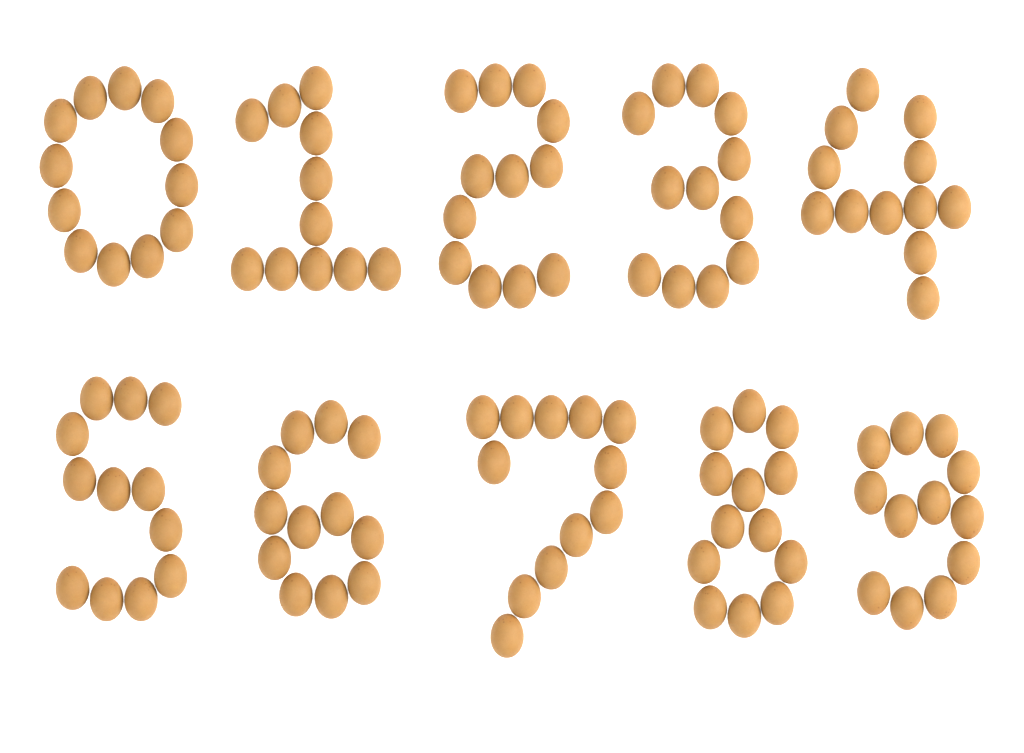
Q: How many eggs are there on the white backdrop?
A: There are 120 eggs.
